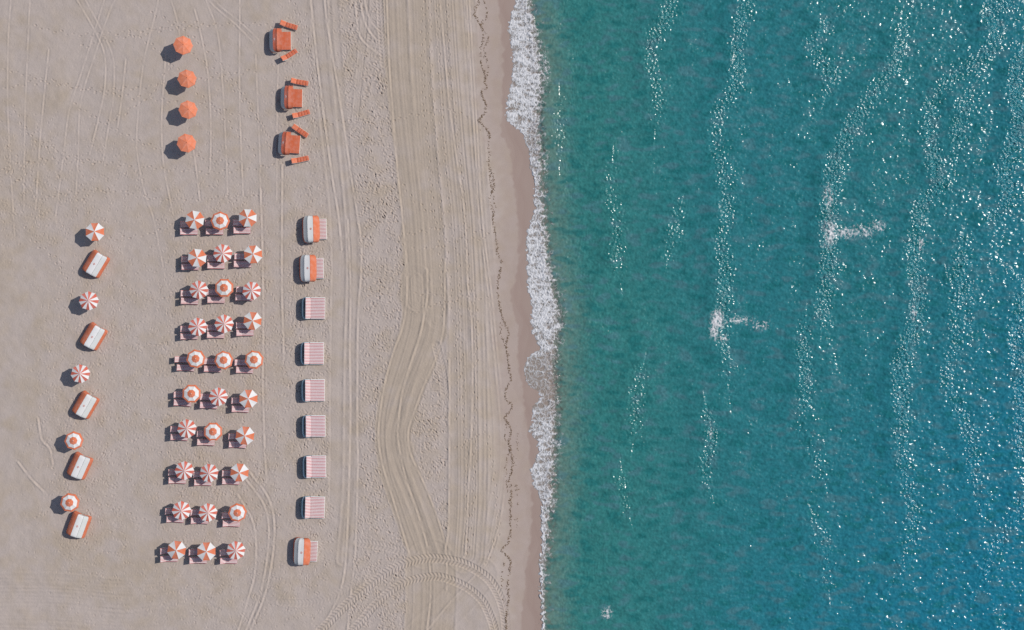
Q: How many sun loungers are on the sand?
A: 66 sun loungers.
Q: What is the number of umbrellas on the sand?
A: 39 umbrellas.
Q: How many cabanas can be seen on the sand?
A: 11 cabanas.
